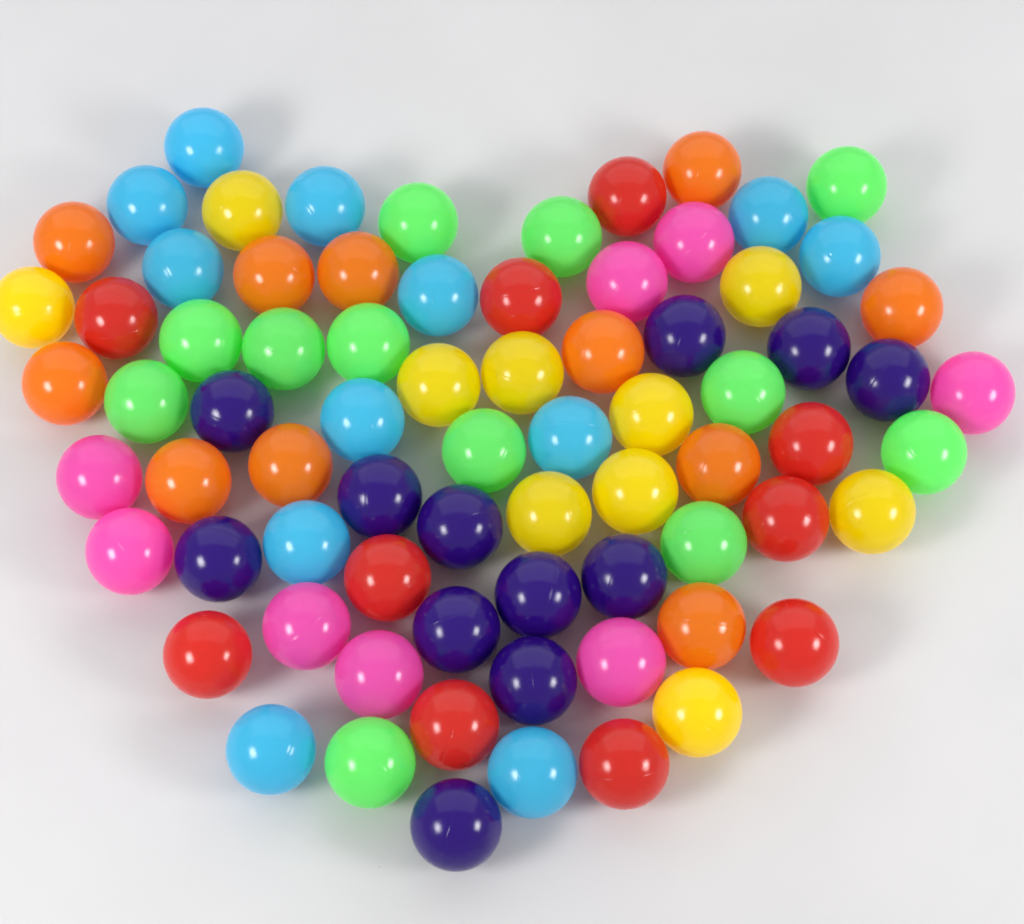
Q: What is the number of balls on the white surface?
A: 75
